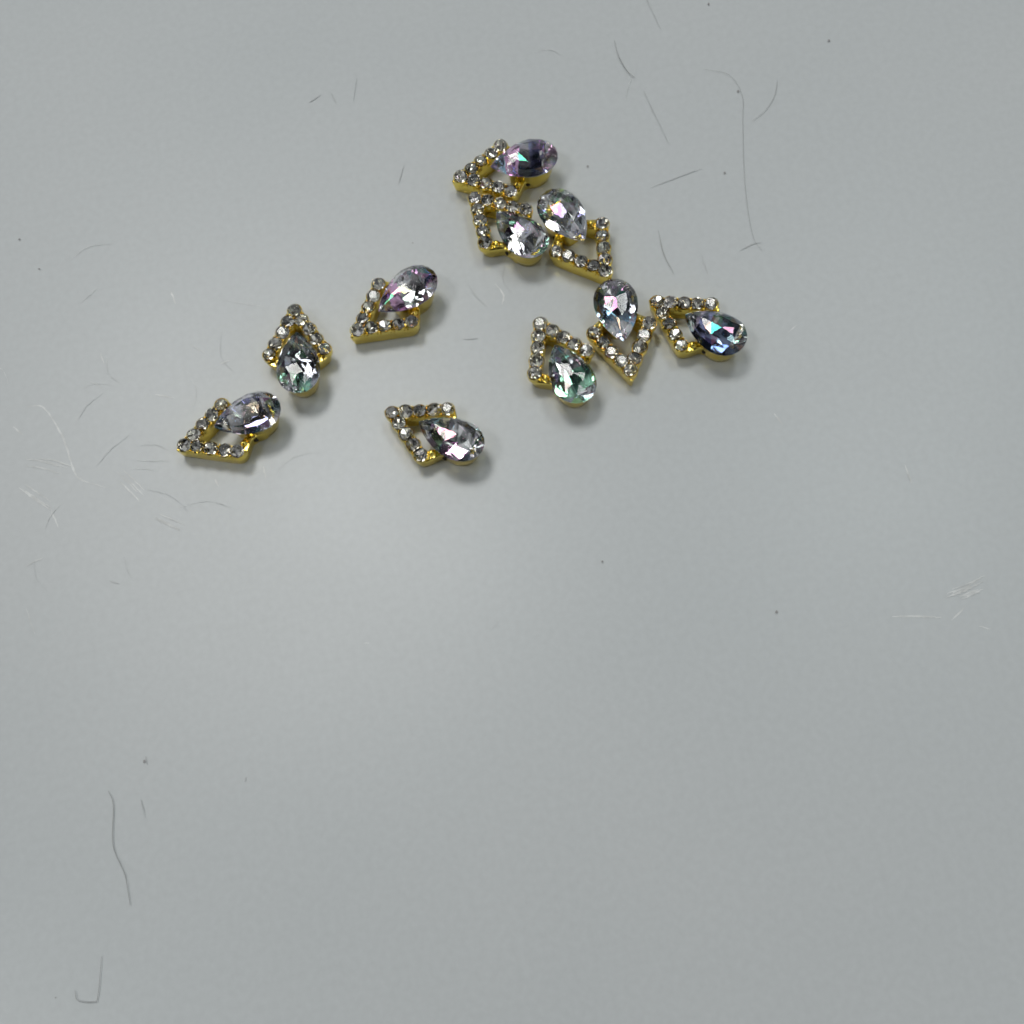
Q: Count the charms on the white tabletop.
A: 10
